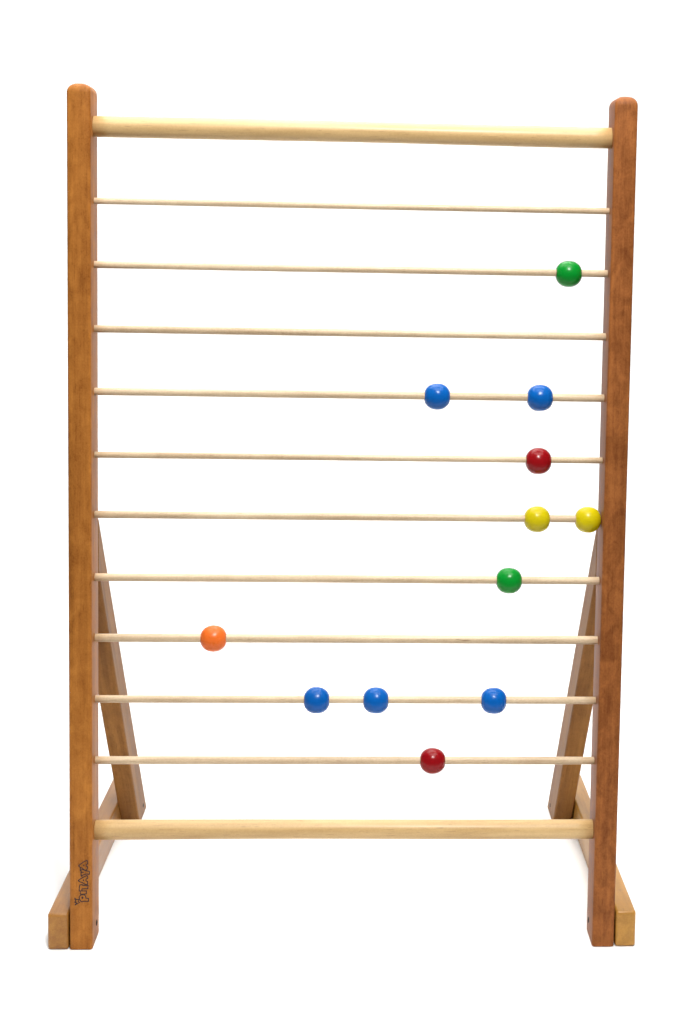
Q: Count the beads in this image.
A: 12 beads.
